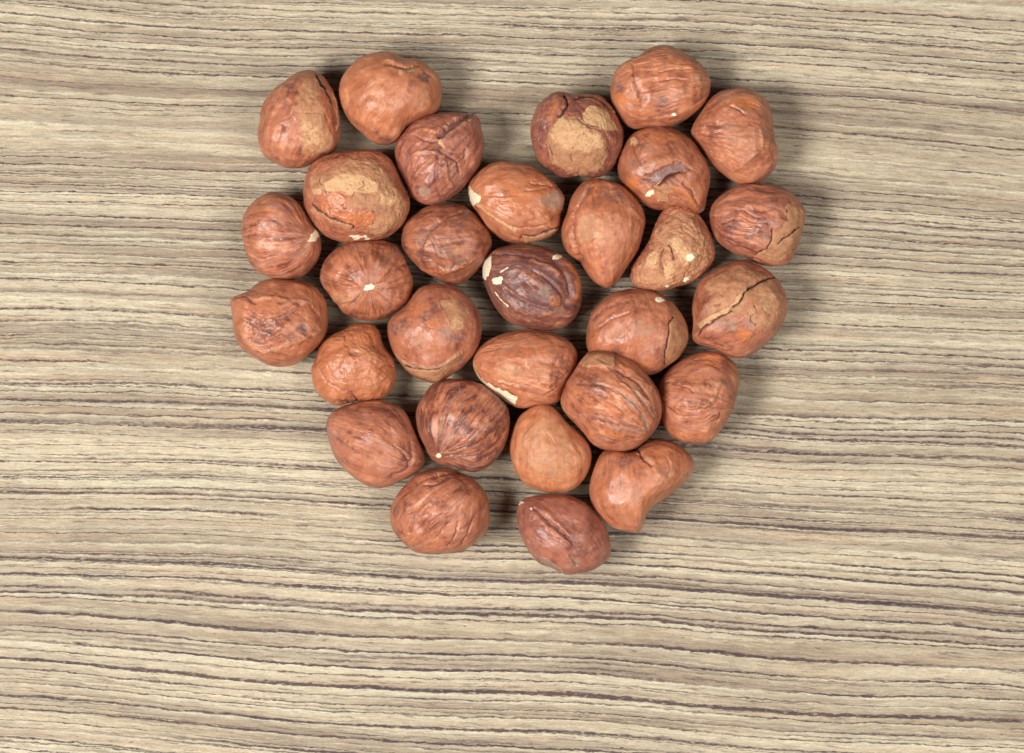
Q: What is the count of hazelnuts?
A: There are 30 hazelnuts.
